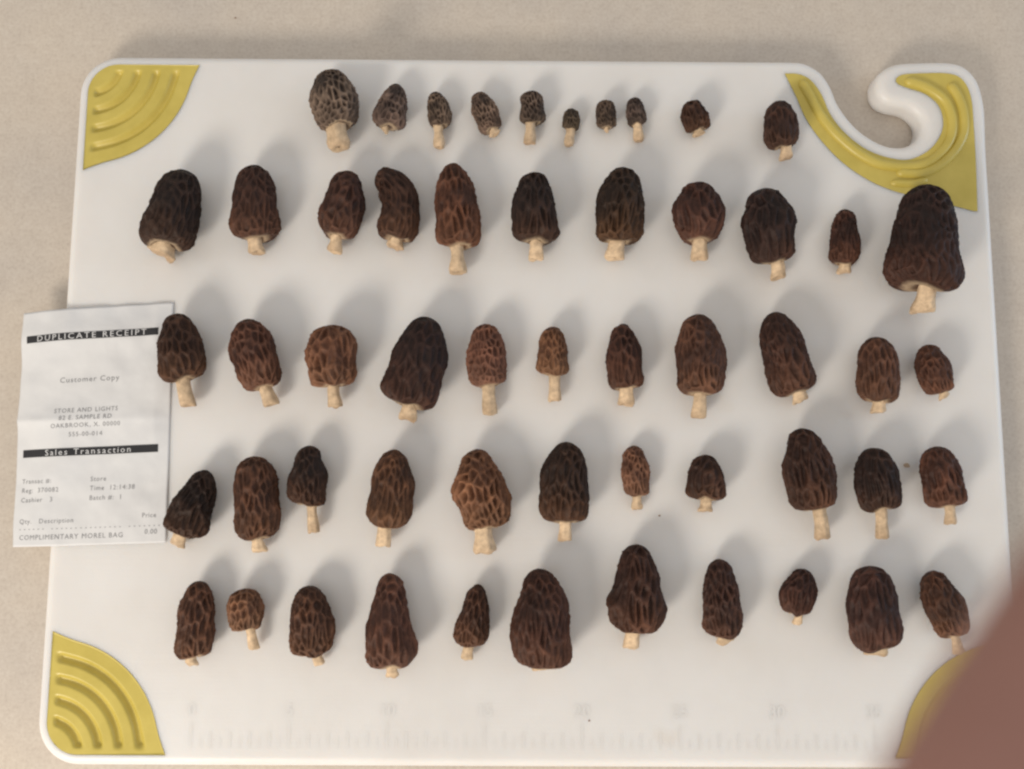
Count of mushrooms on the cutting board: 54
